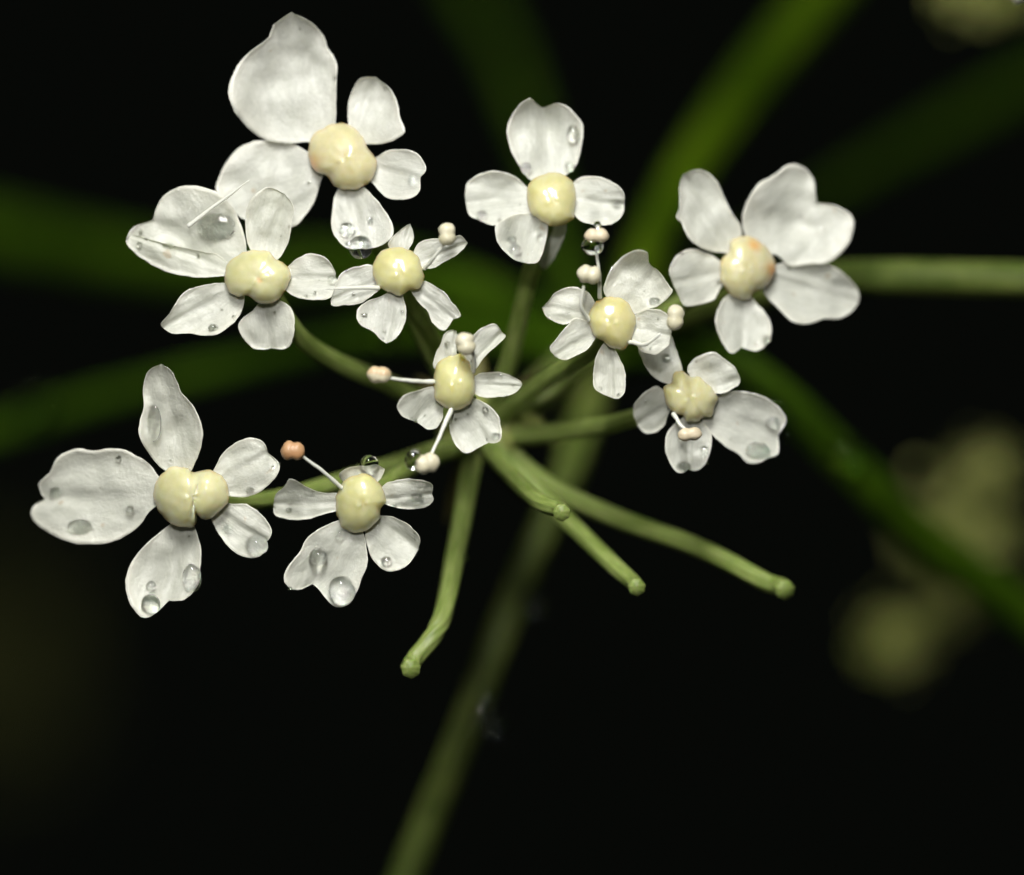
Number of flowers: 10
